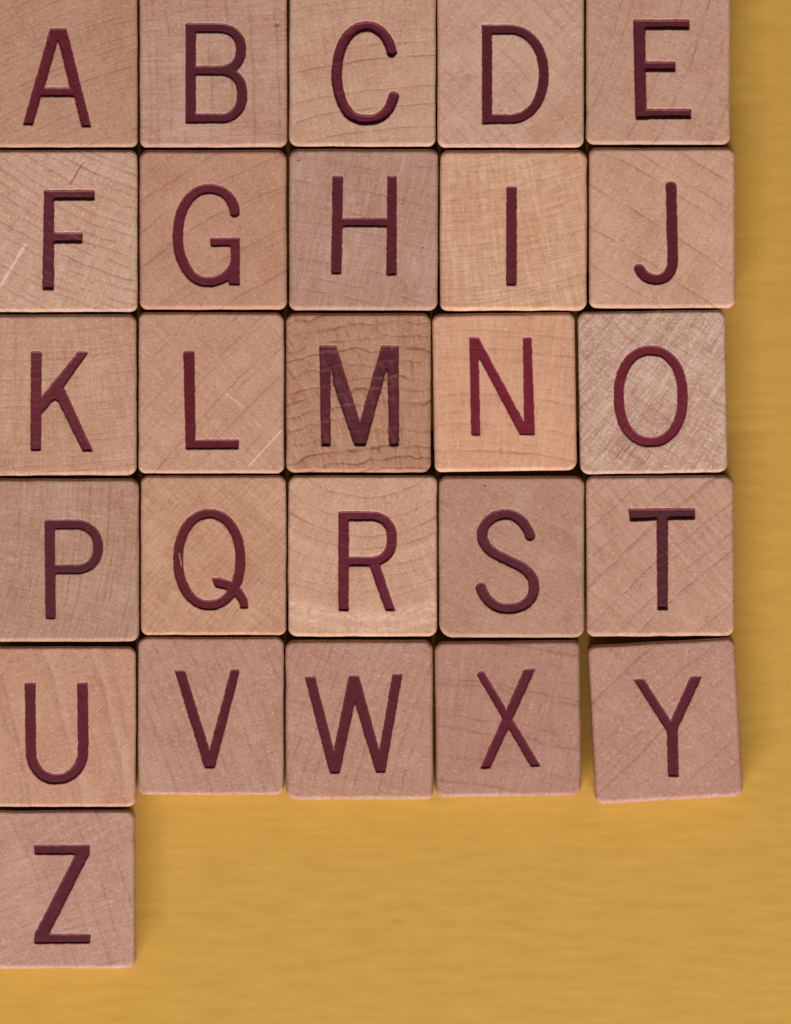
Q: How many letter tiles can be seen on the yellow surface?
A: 26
